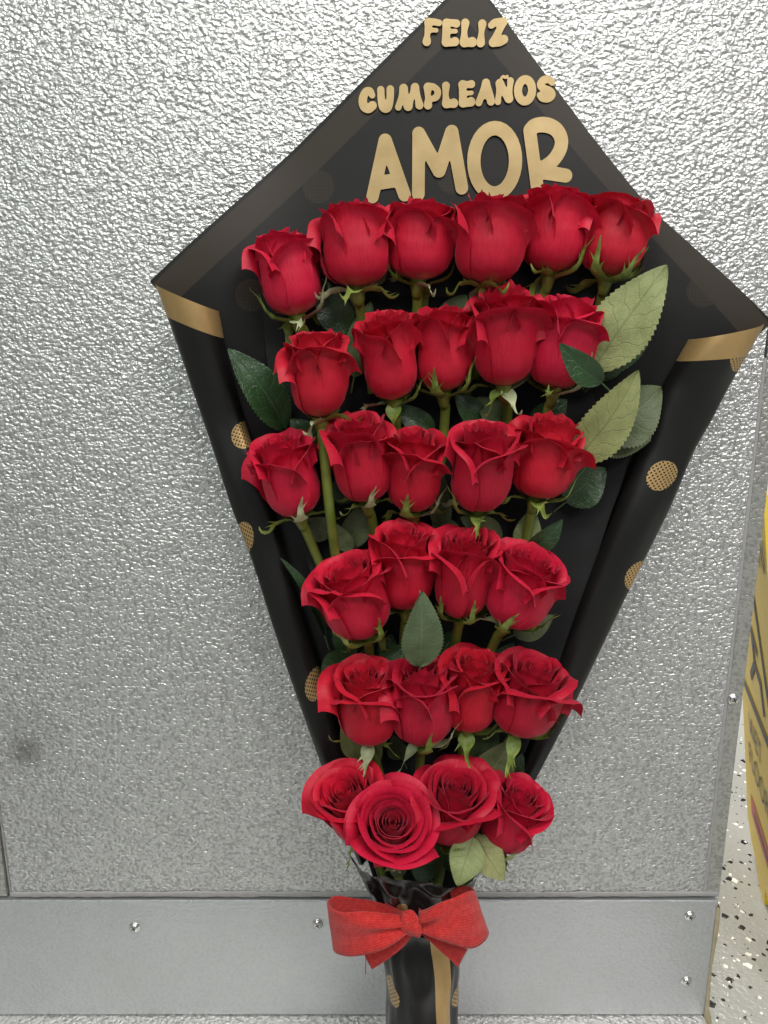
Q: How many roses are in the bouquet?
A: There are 28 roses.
